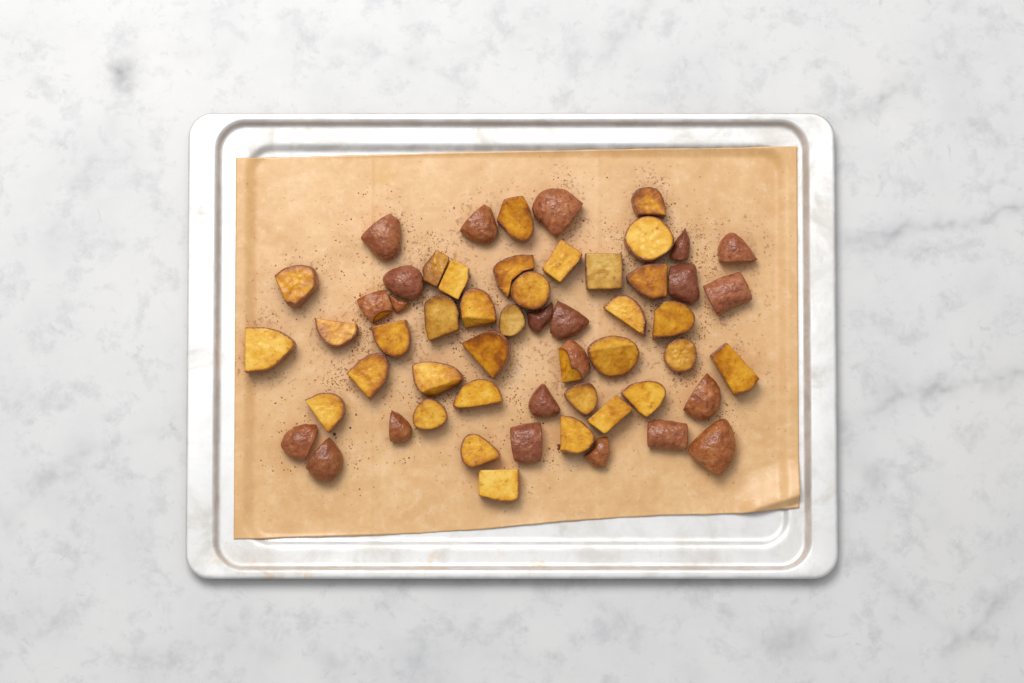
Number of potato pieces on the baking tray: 56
